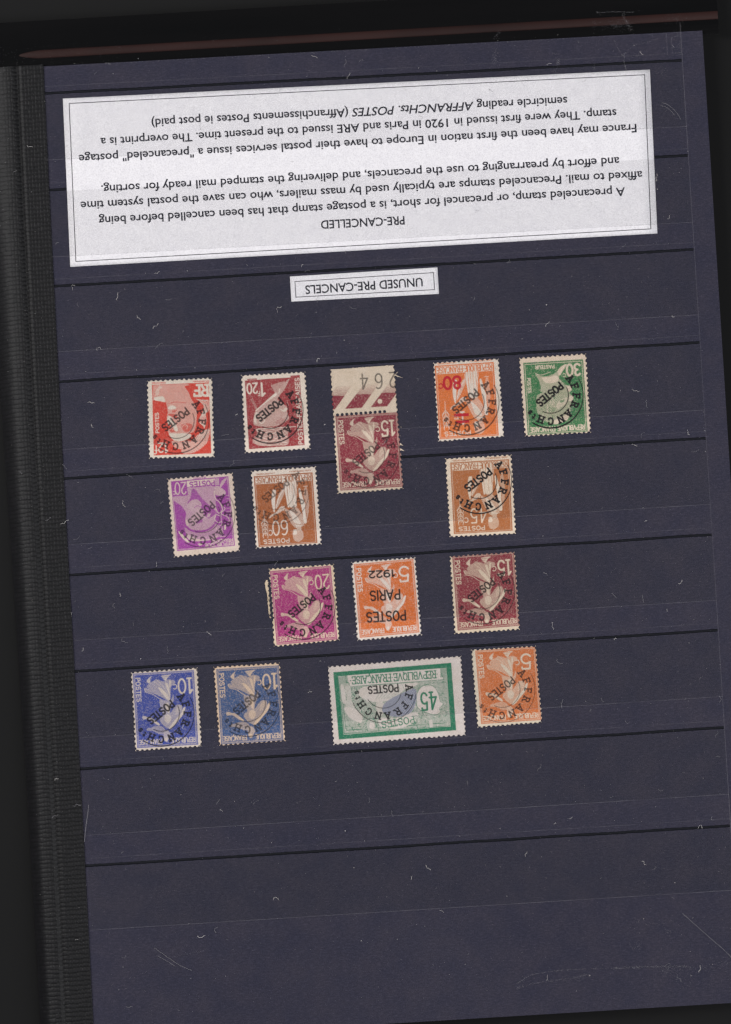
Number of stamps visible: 15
